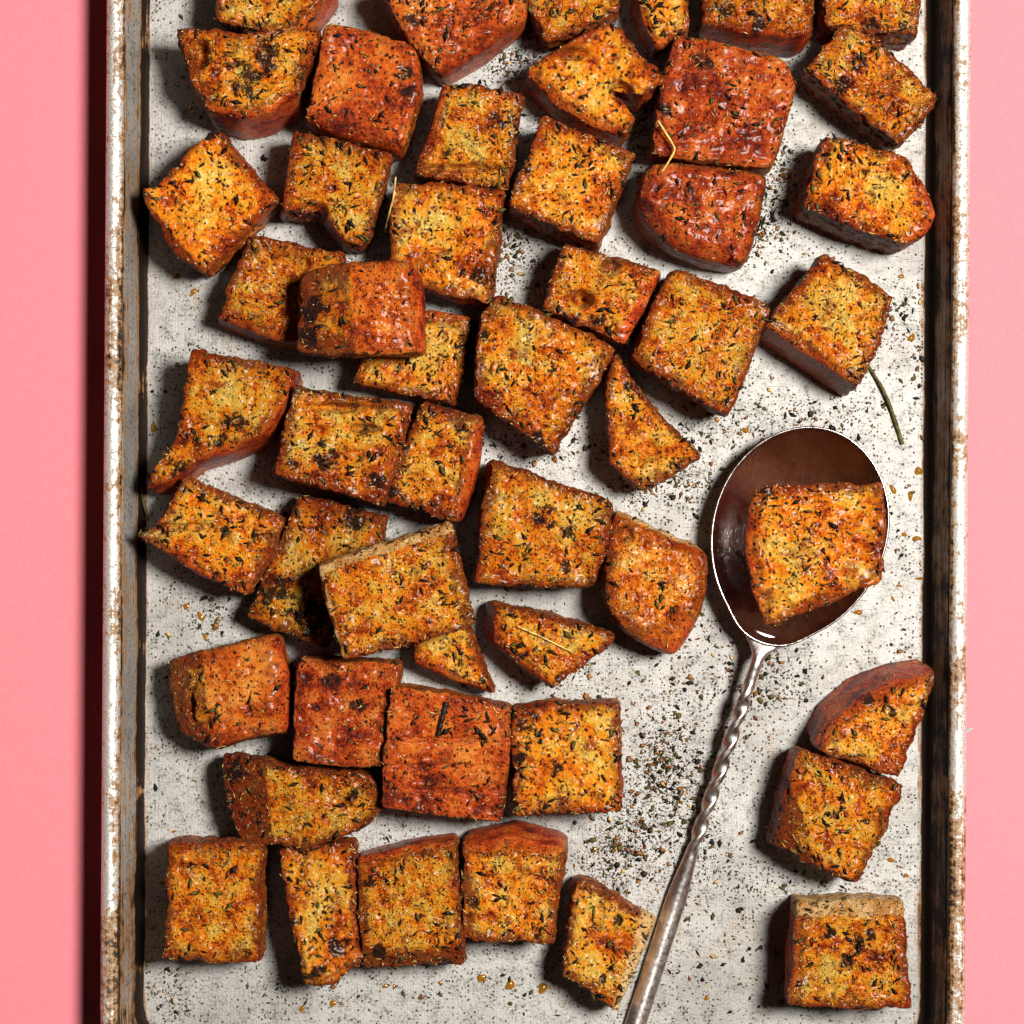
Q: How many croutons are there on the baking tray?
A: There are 50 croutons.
